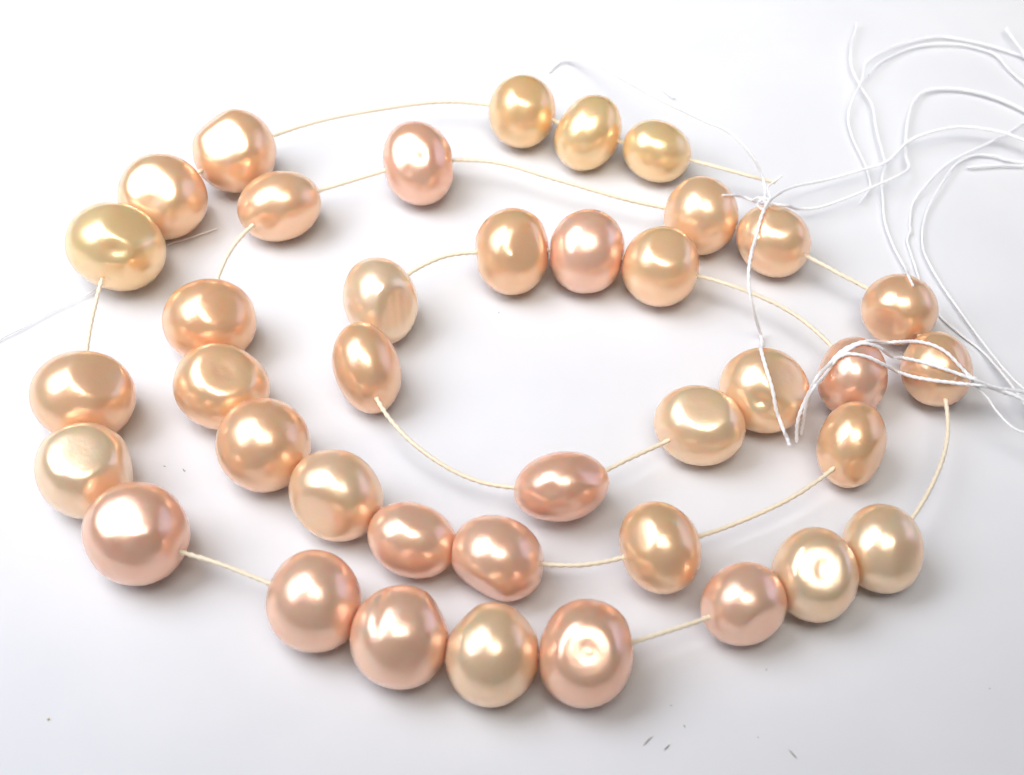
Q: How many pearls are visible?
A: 39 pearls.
